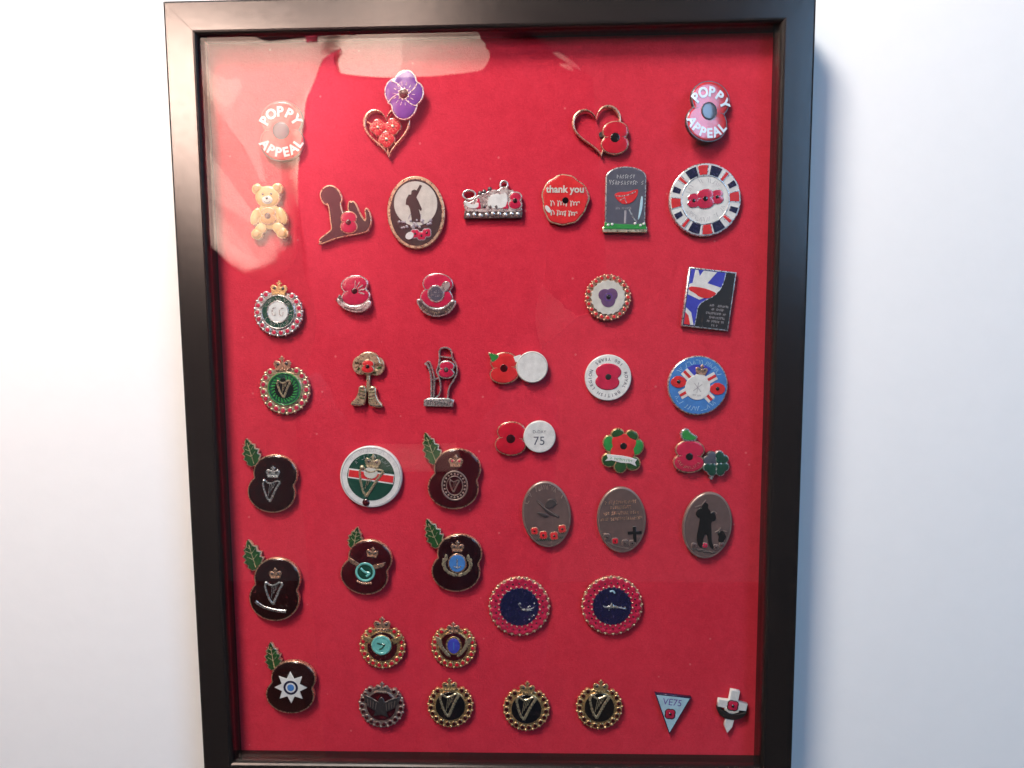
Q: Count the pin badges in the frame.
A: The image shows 46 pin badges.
